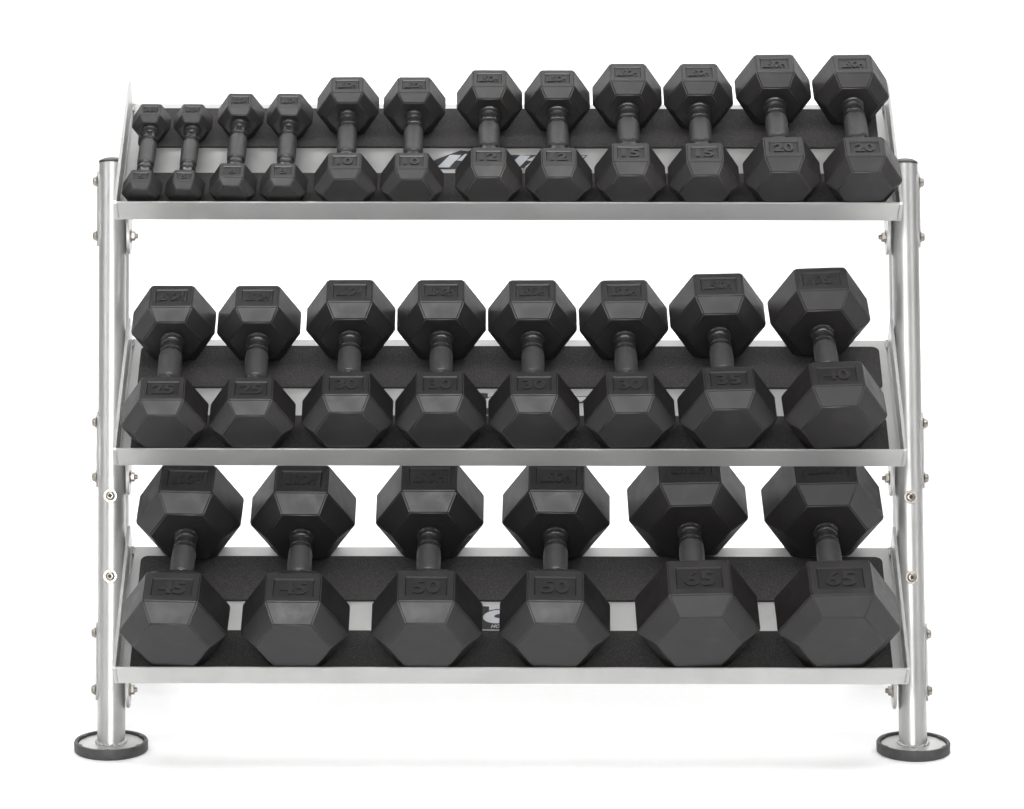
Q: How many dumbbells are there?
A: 26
